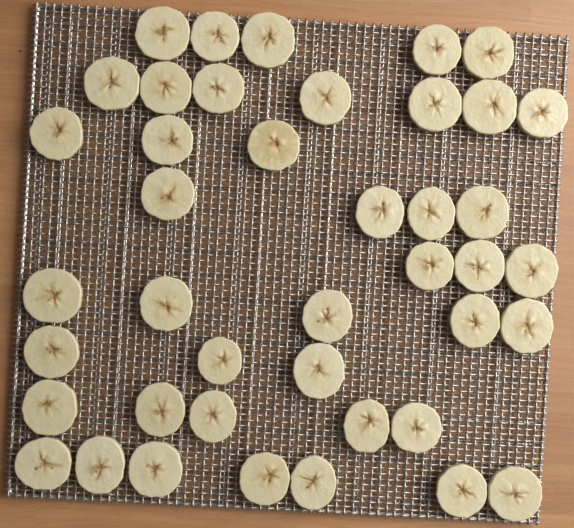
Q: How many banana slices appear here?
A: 42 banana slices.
